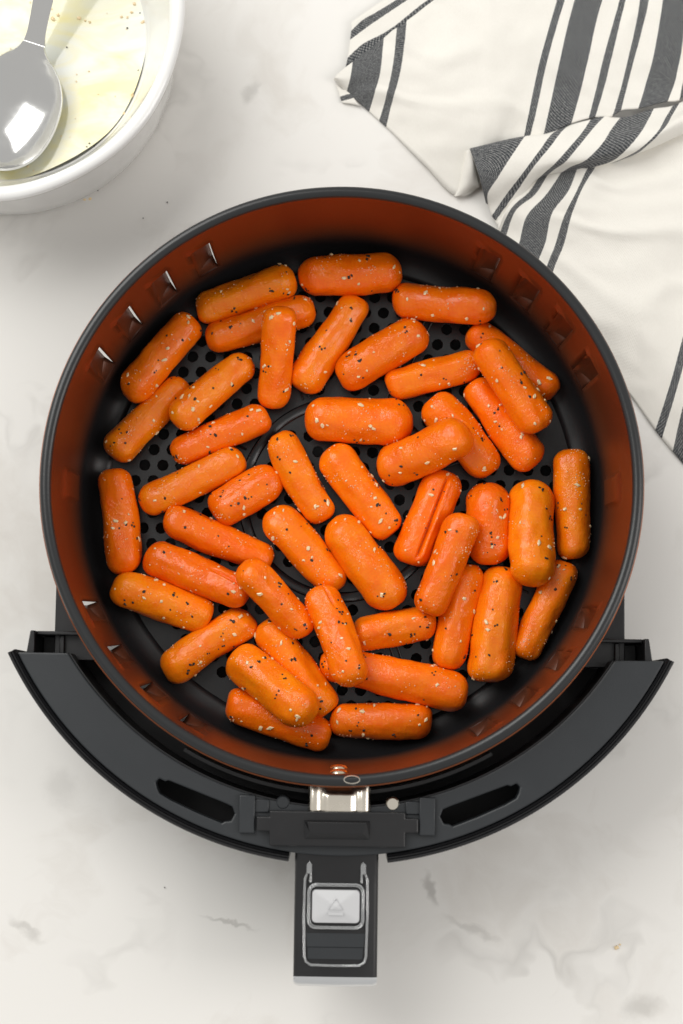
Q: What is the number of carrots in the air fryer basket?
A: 45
